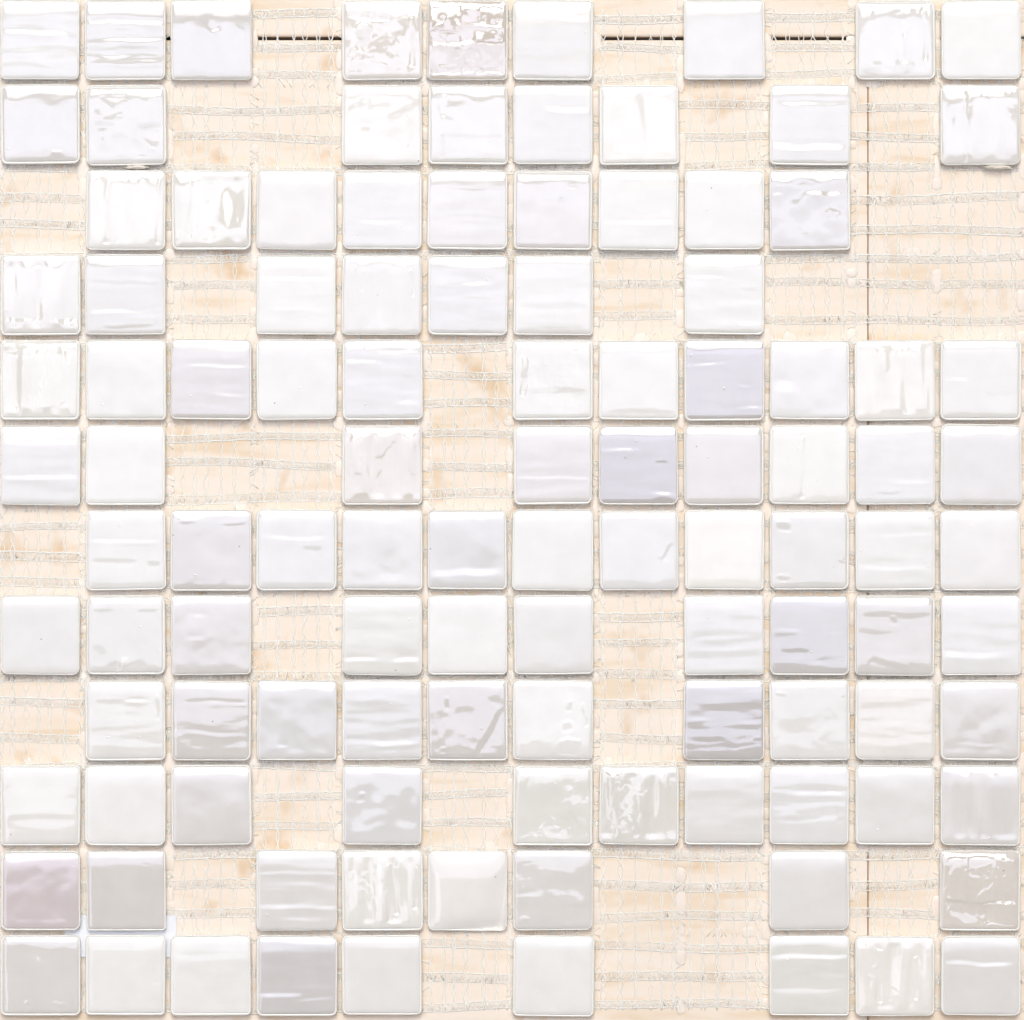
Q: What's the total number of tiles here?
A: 111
